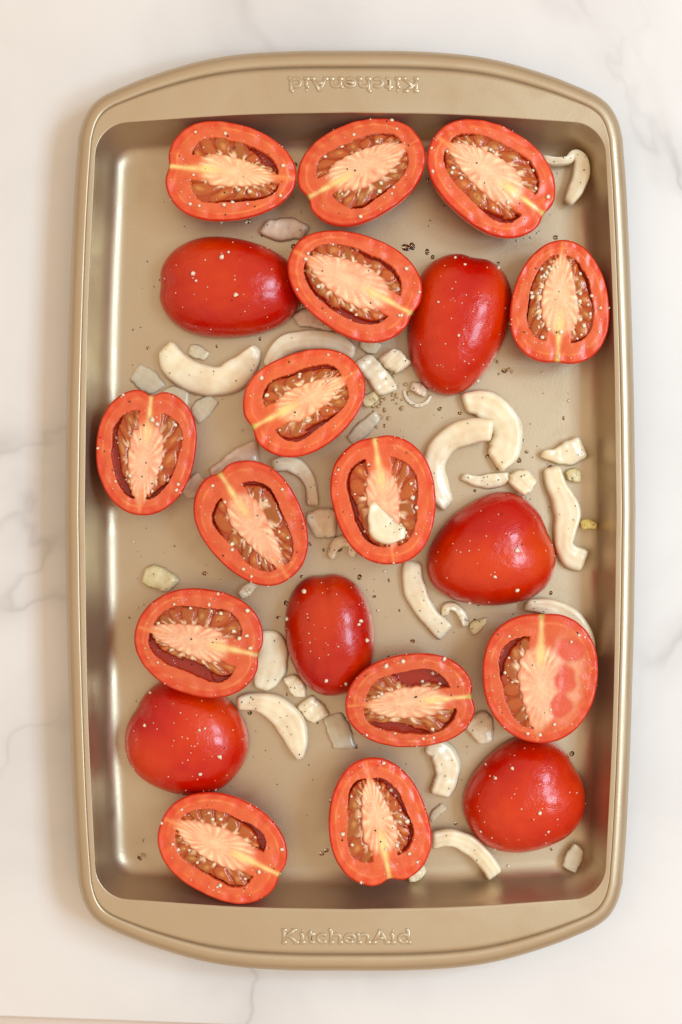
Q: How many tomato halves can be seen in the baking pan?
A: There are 20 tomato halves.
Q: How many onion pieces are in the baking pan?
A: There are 47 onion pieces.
